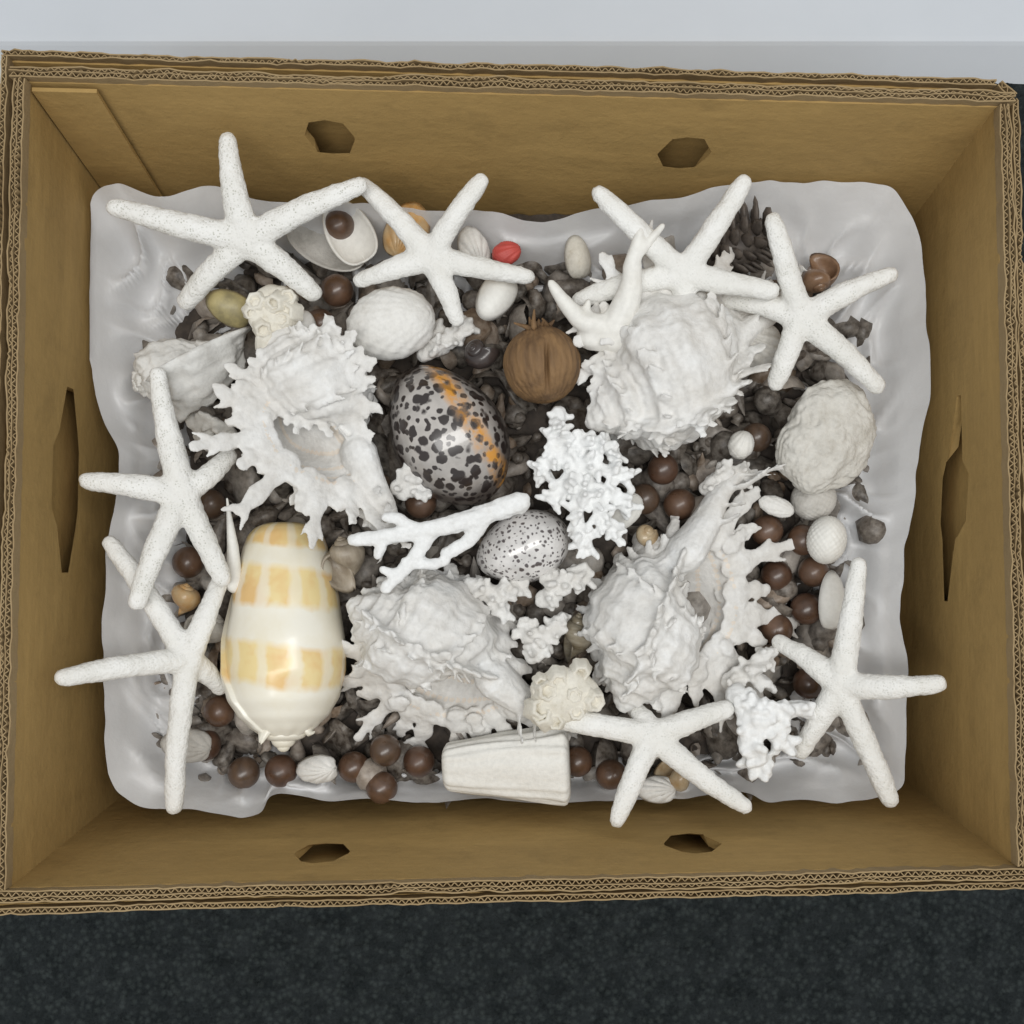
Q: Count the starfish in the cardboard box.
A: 8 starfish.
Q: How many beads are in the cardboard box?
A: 27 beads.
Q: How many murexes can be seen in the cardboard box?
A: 4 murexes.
